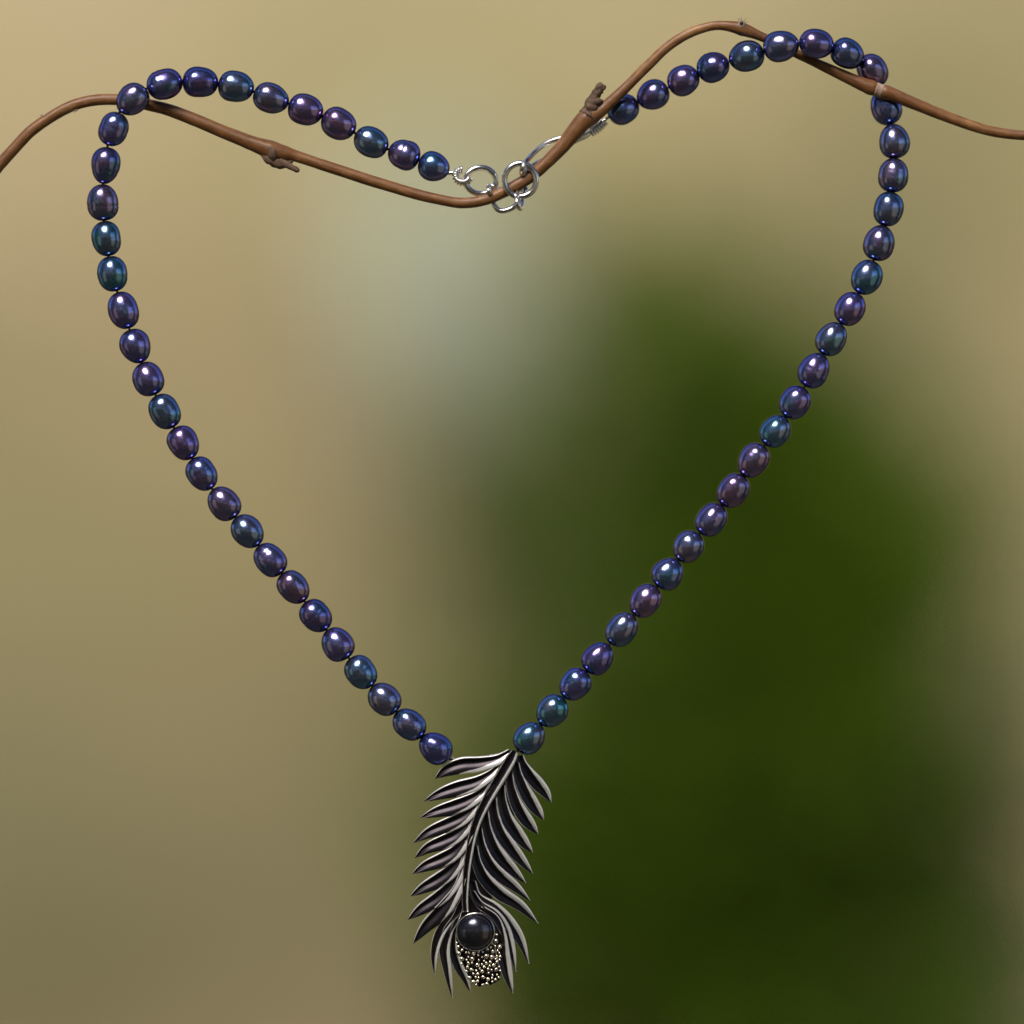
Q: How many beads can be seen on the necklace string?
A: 62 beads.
